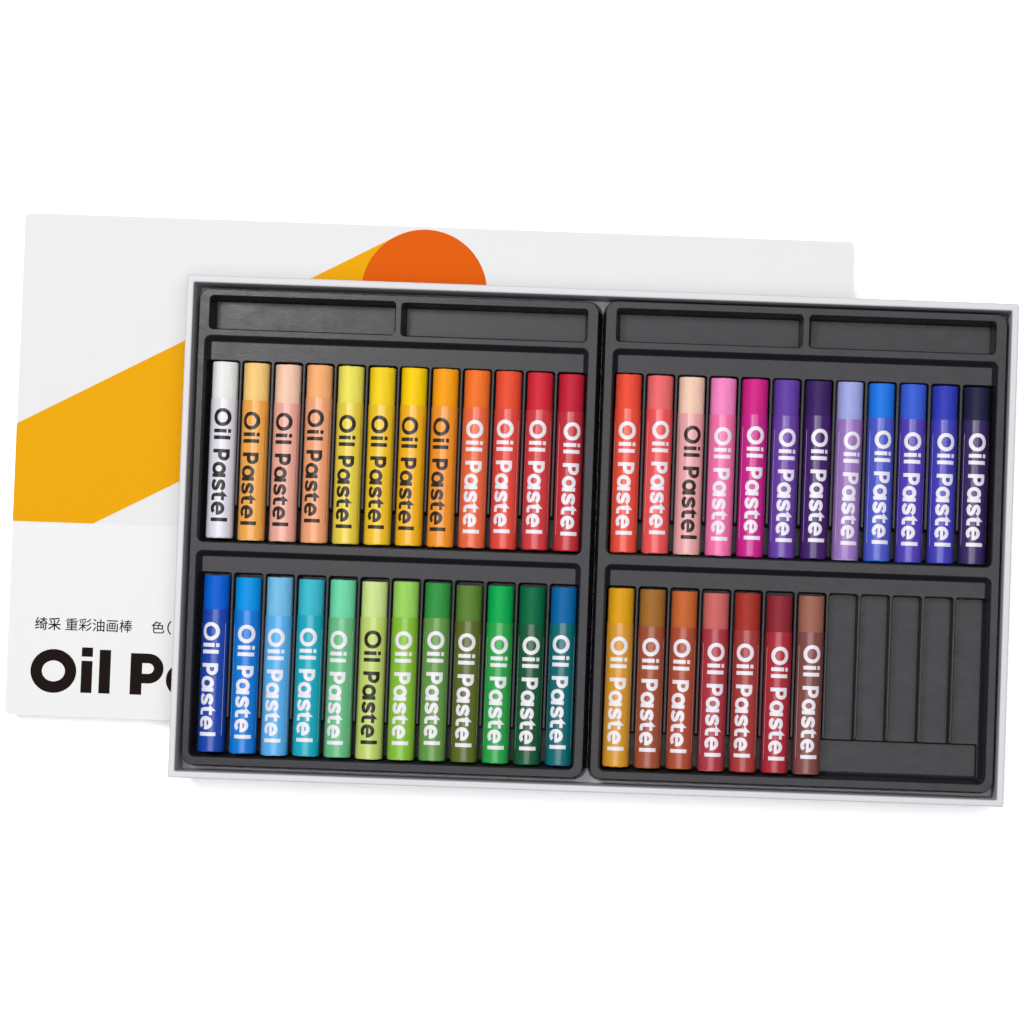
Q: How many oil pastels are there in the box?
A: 43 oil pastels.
